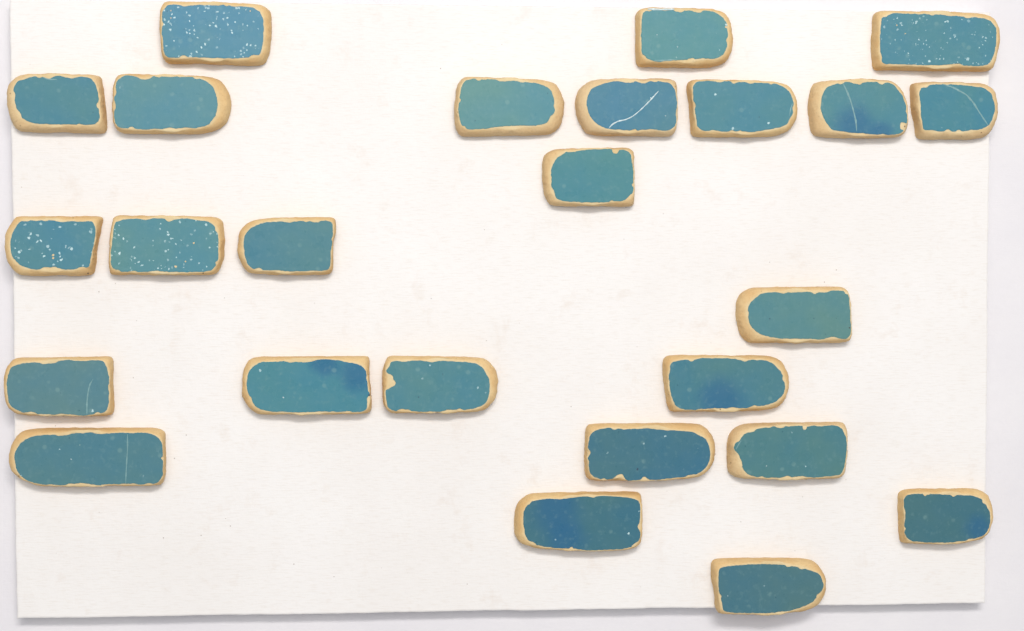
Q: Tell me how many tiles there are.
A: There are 25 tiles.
